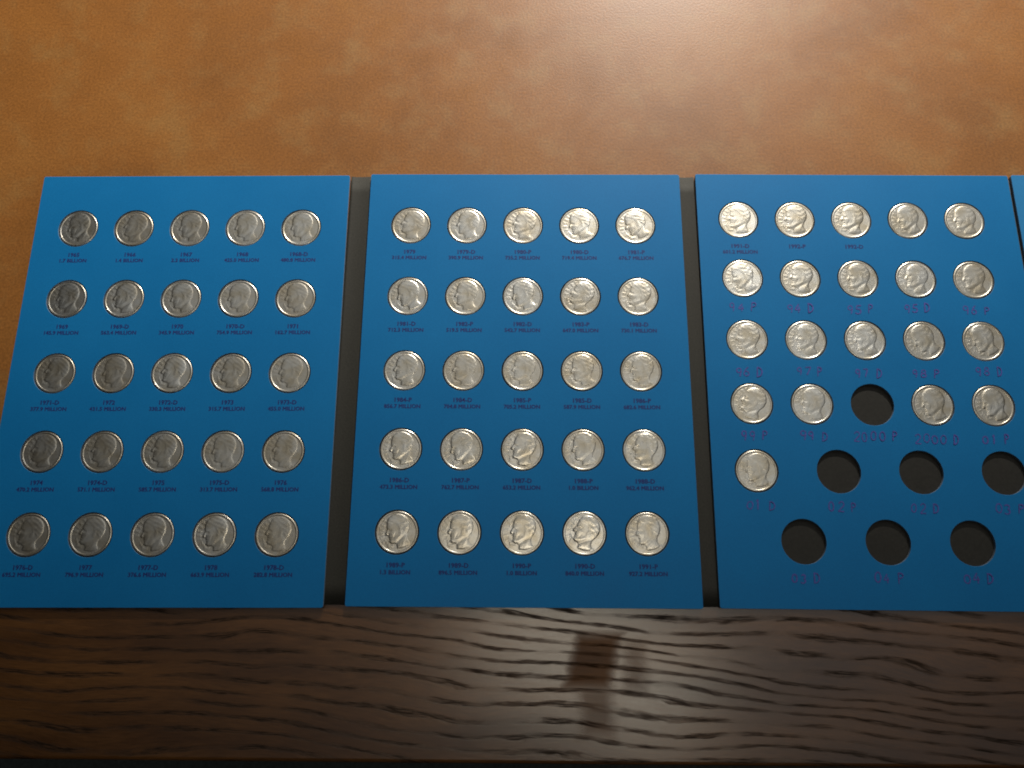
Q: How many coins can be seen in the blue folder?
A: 70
